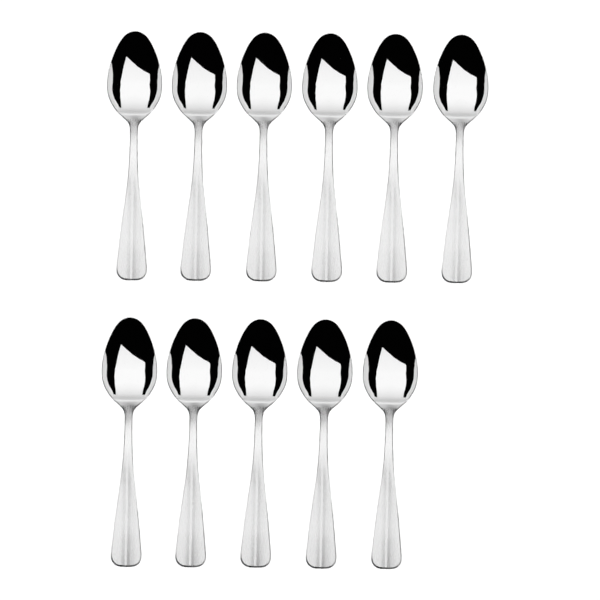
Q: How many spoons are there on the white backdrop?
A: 11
